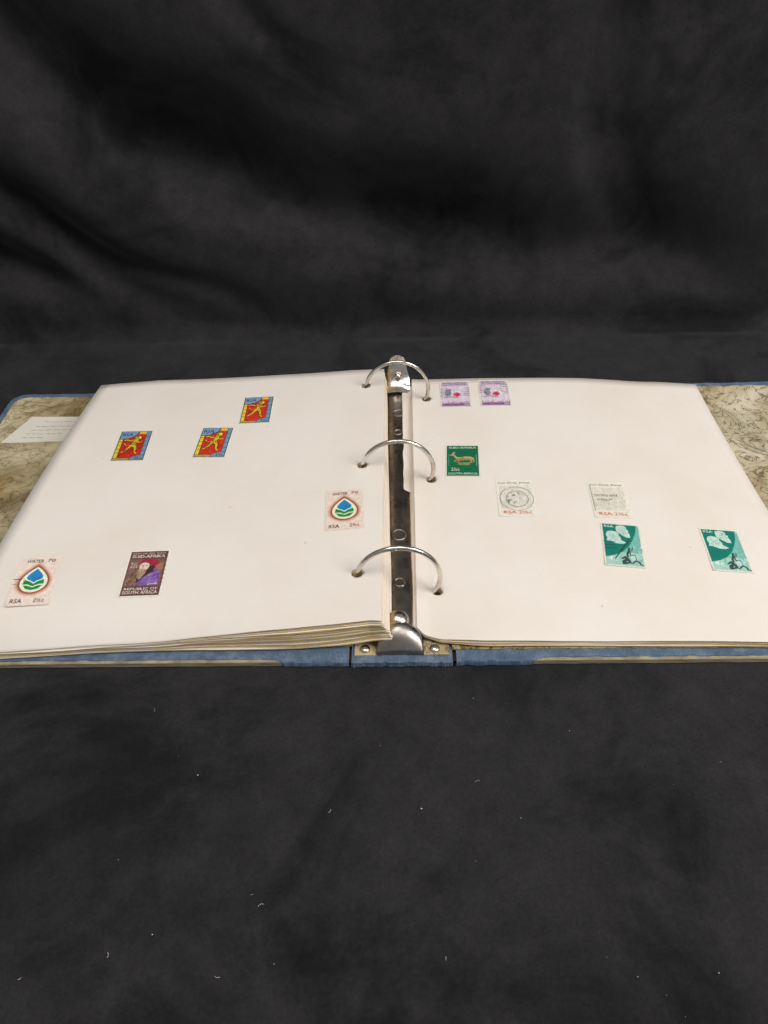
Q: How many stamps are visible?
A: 13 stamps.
